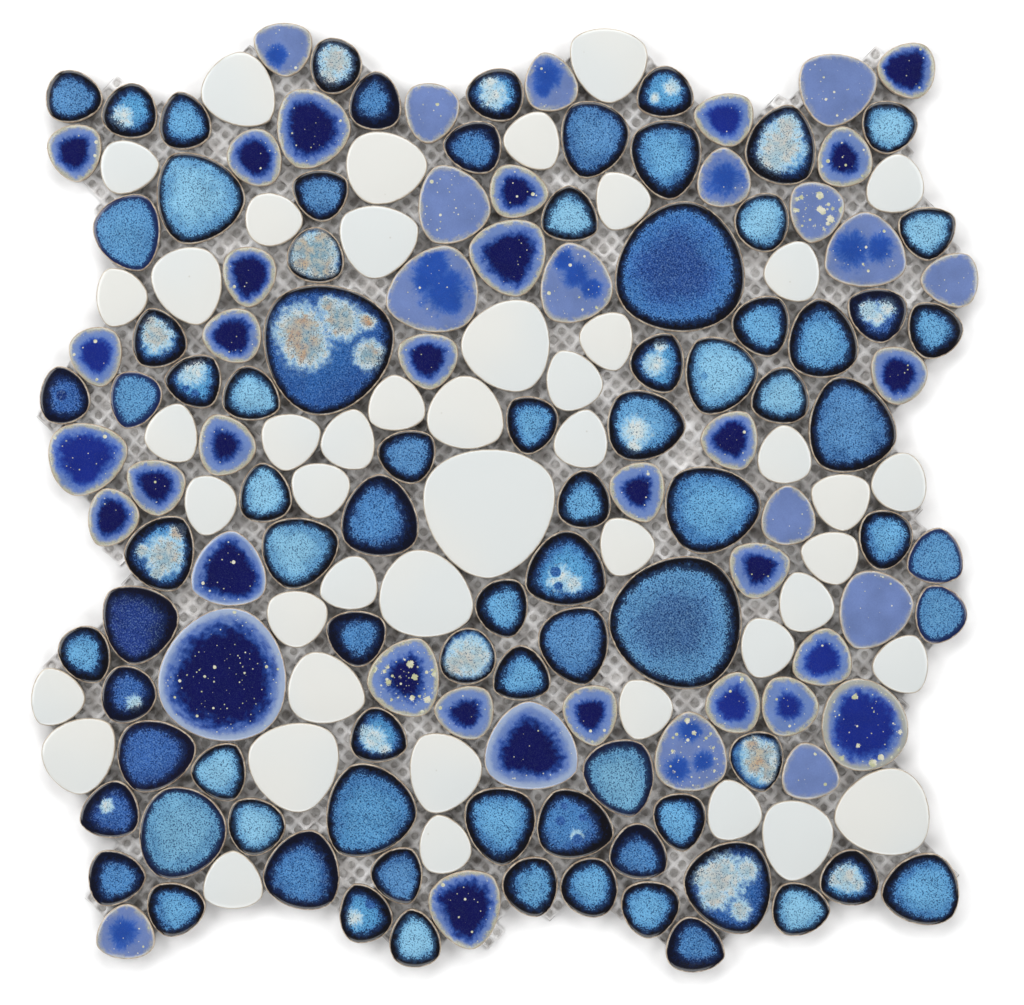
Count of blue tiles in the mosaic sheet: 130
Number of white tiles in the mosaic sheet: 46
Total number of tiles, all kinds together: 176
